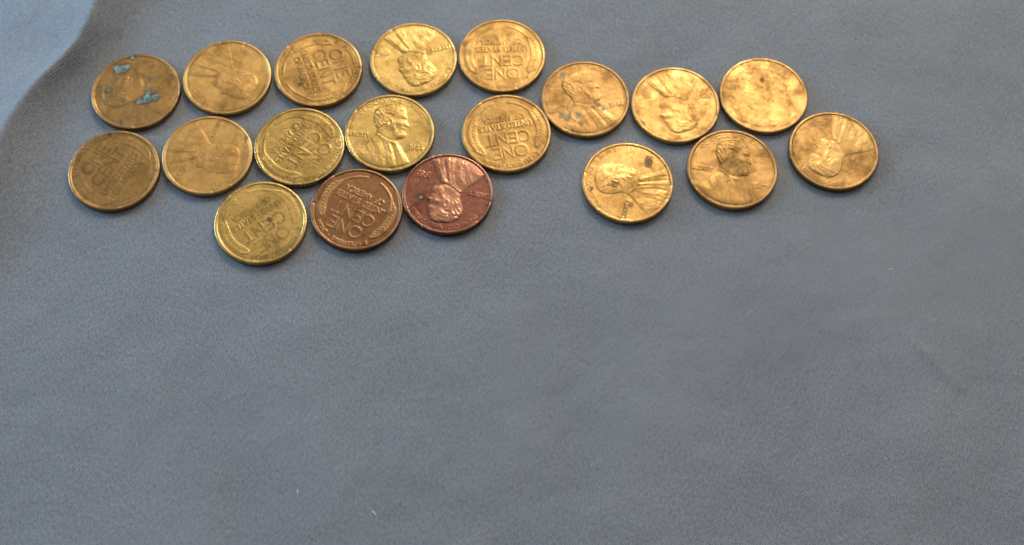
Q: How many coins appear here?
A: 19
